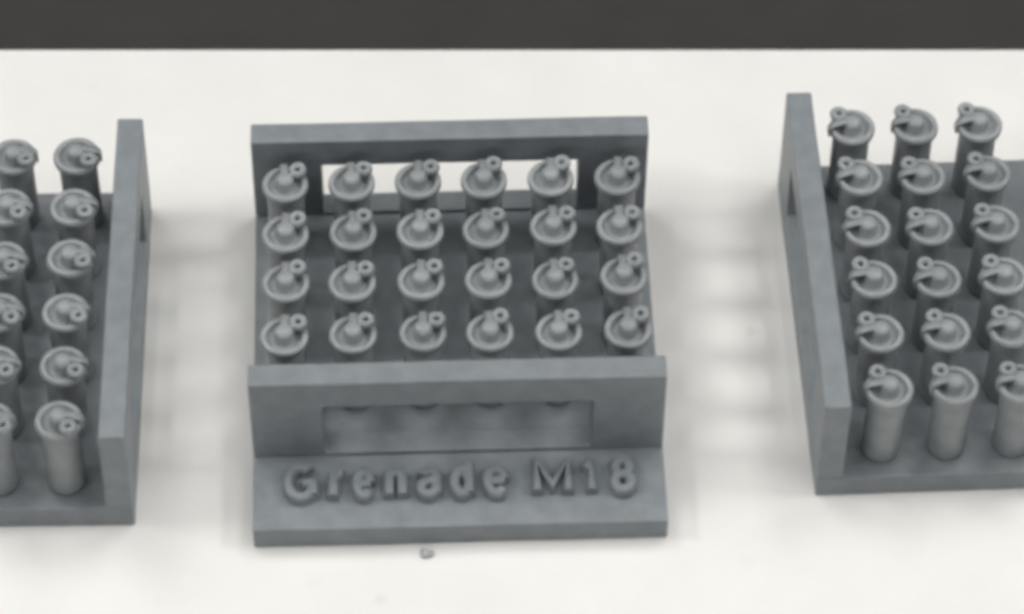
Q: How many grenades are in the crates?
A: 54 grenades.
